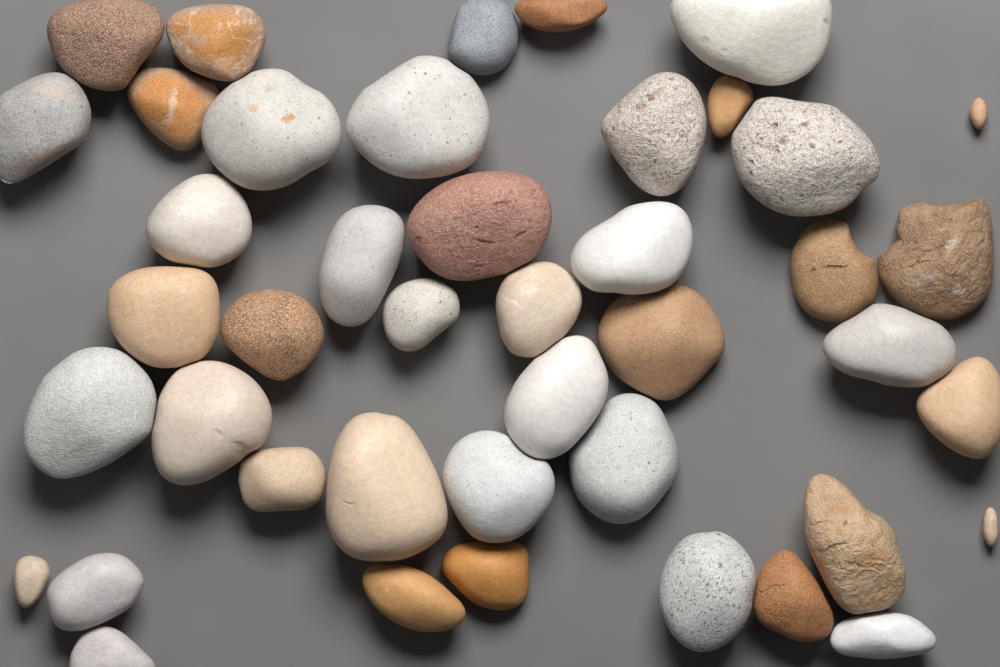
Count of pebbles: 43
